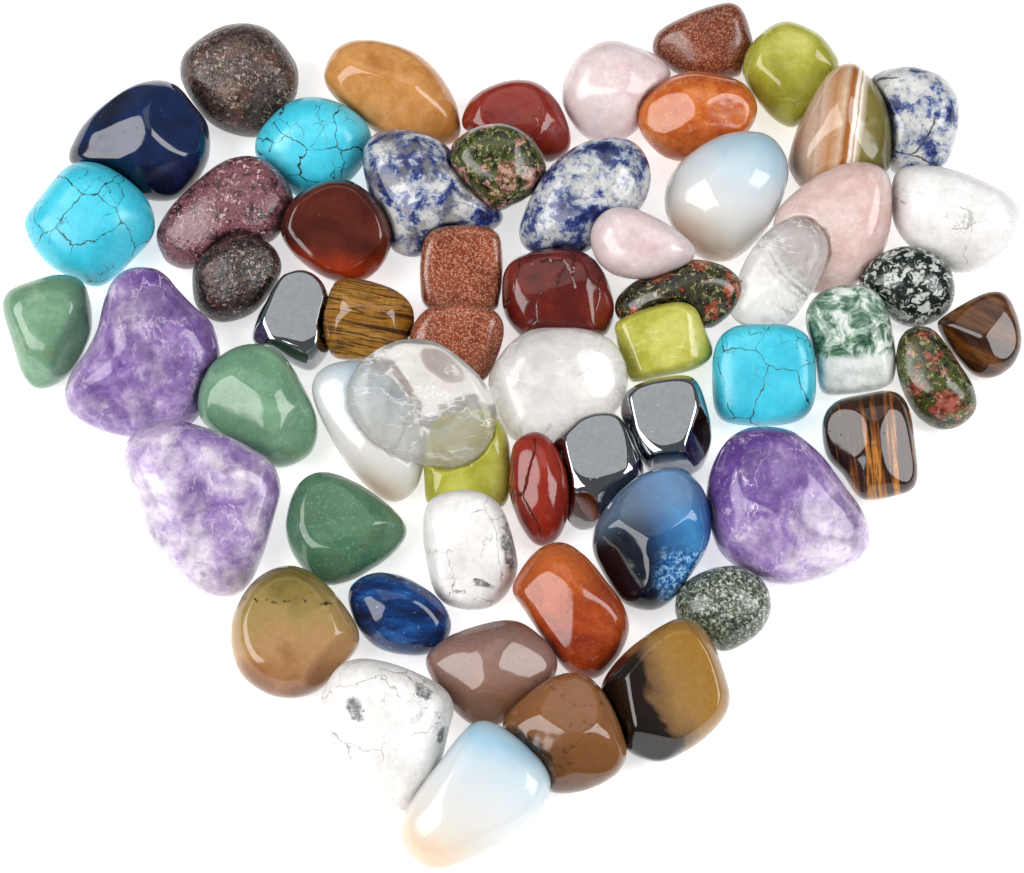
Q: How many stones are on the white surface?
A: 60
